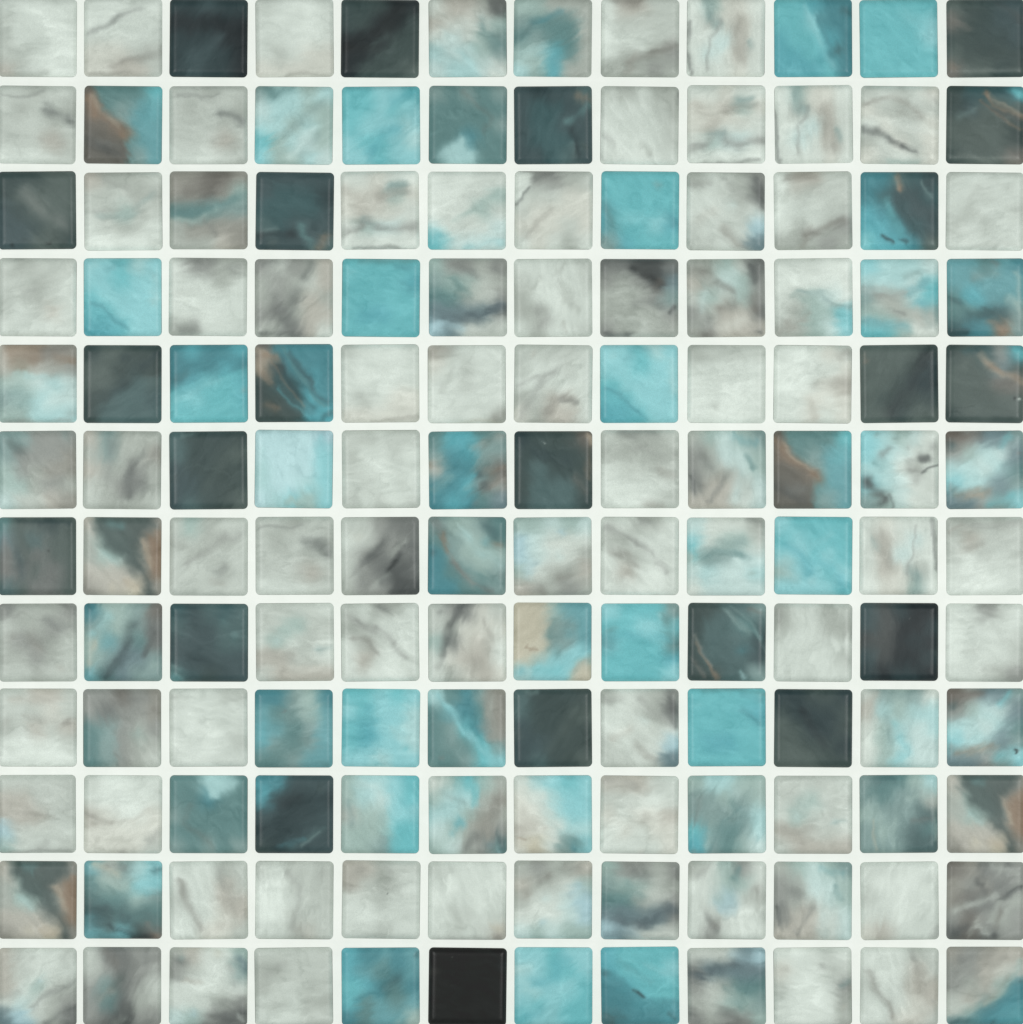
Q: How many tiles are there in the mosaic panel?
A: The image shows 144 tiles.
